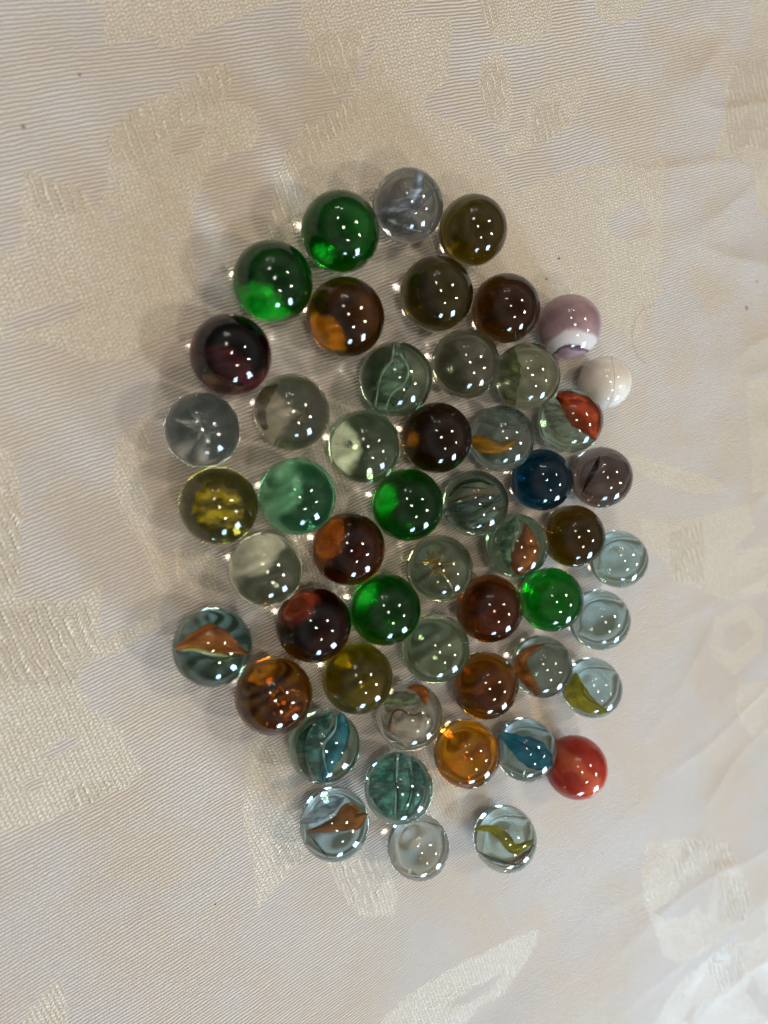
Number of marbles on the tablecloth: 52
